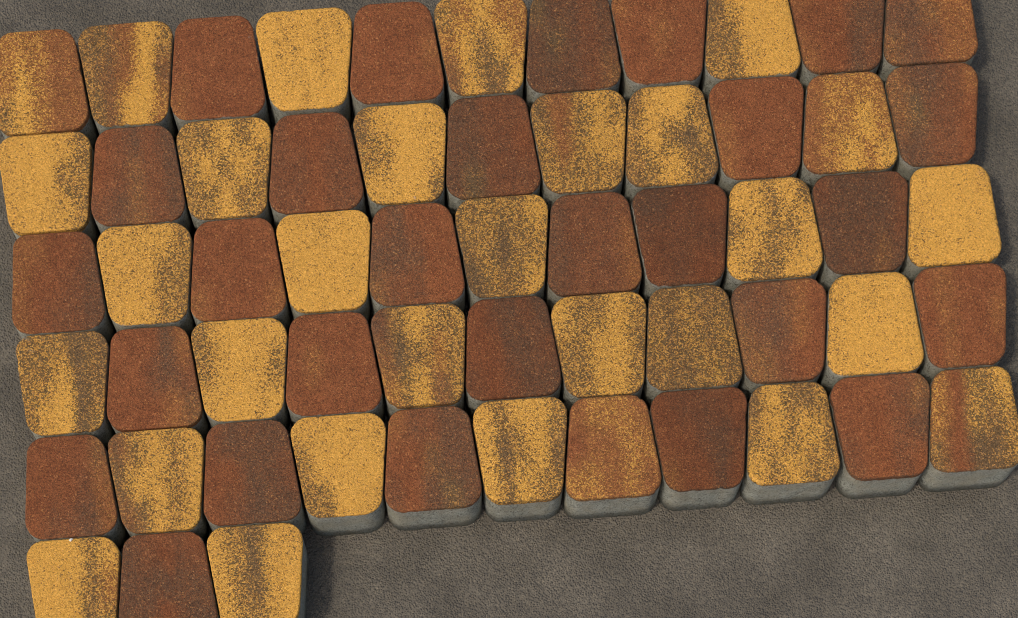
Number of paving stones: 58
